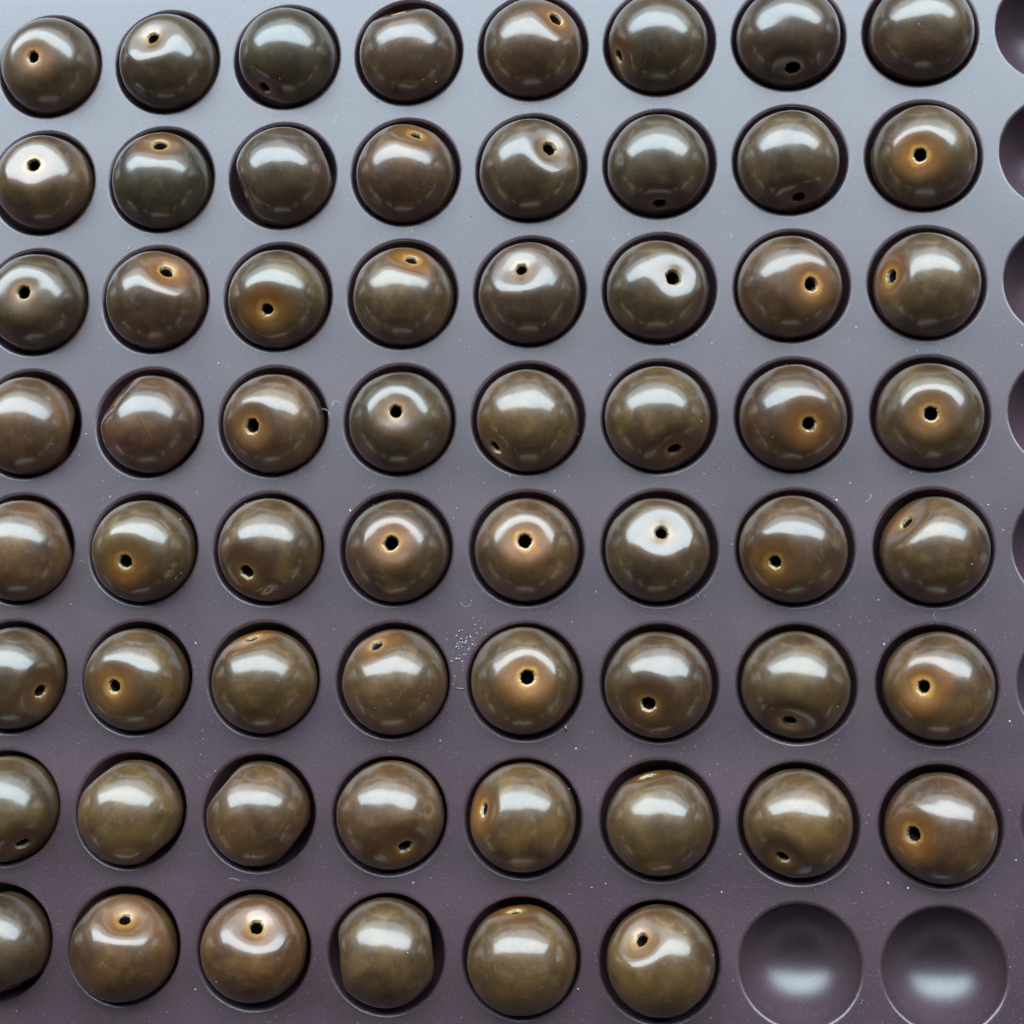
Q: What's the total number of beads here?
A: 62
